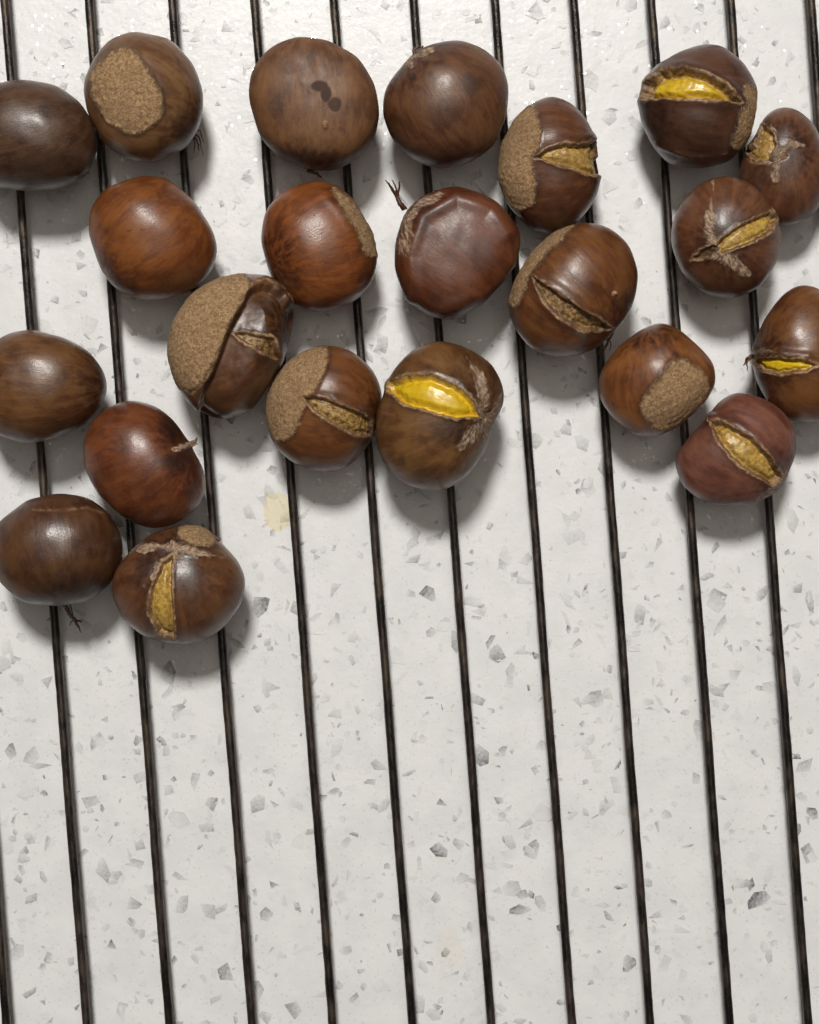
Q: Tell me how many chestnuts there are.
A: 22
